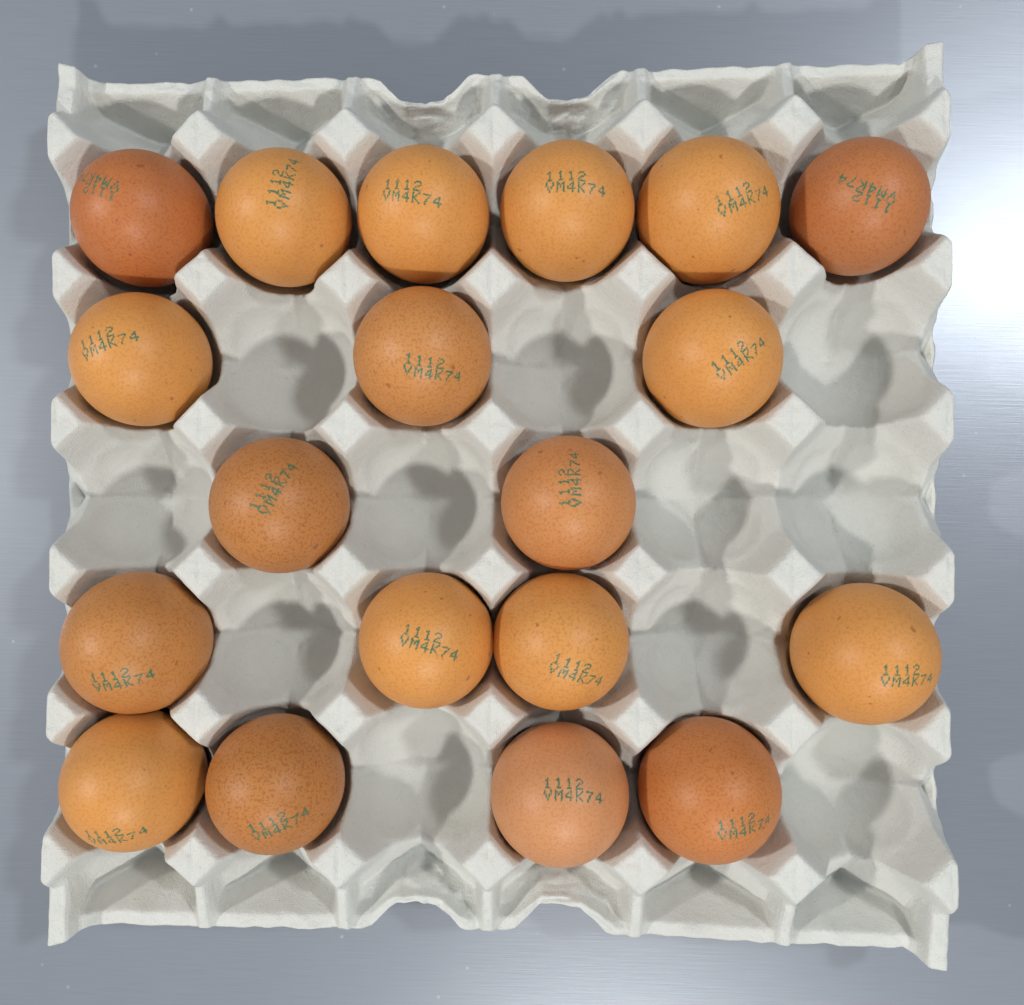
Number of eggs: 19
